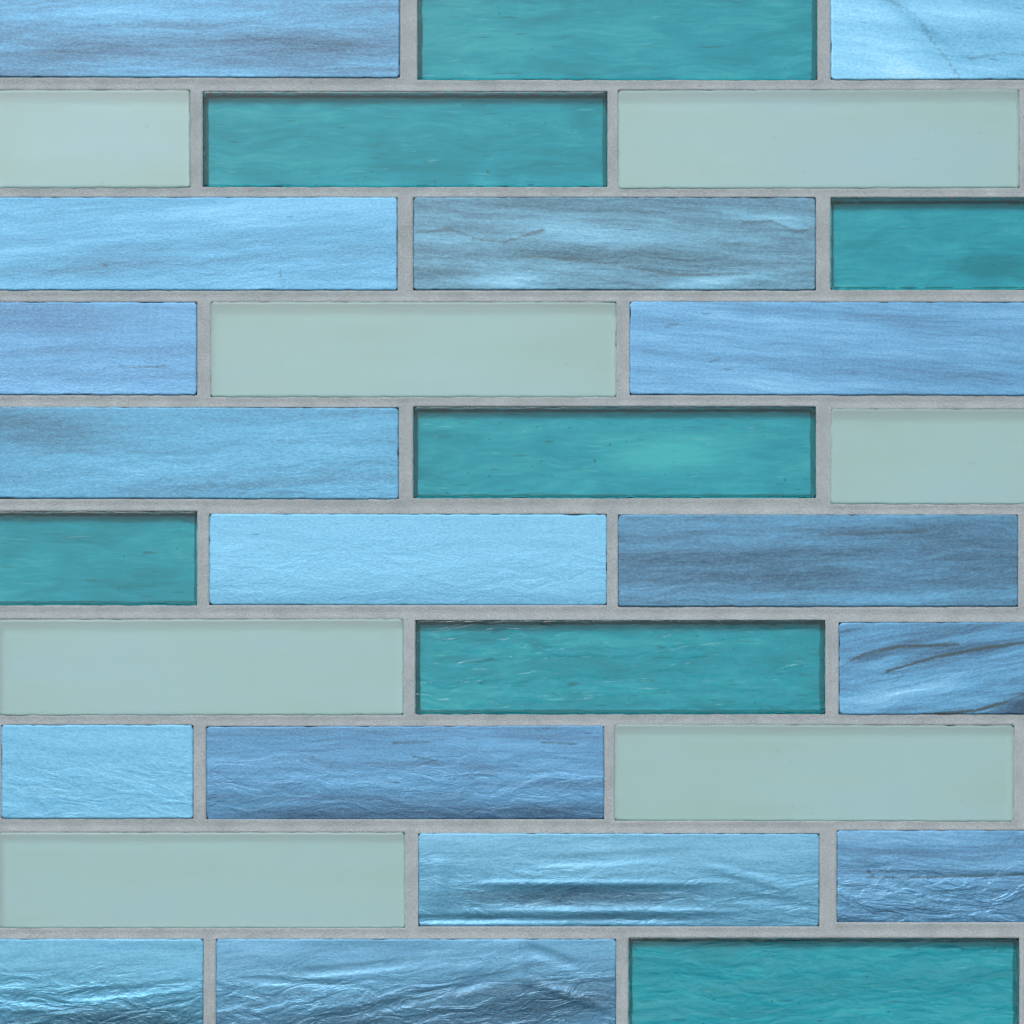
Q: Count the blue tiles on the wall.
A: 16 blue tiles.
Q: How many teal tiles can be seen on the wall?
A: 7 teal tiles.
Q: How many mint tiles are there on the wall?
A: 7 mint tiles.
